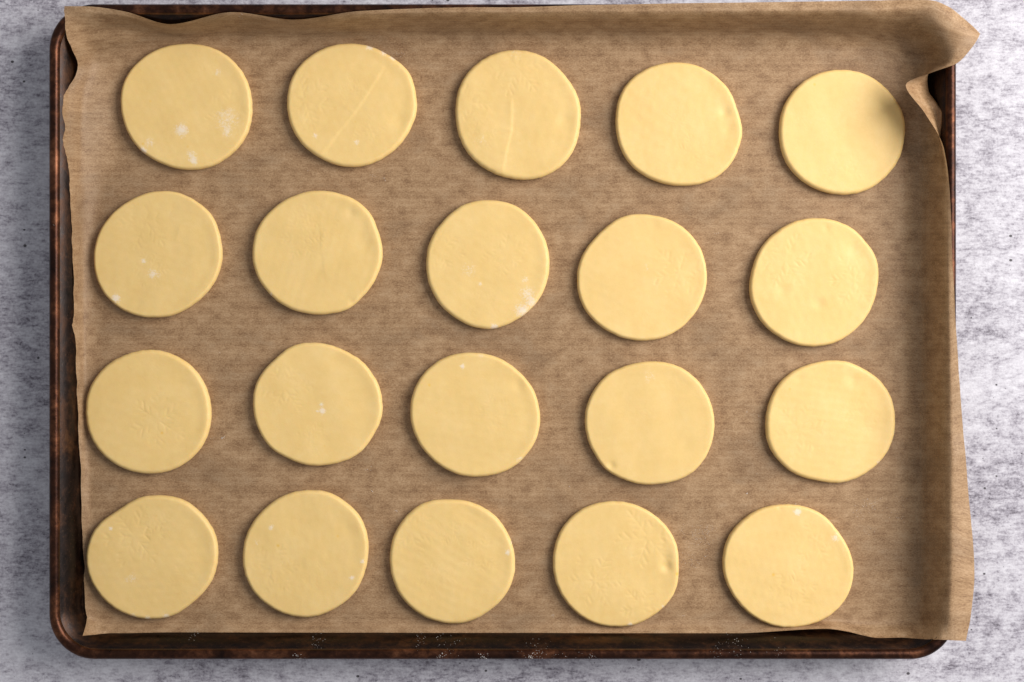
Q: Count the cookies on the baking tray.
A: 20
